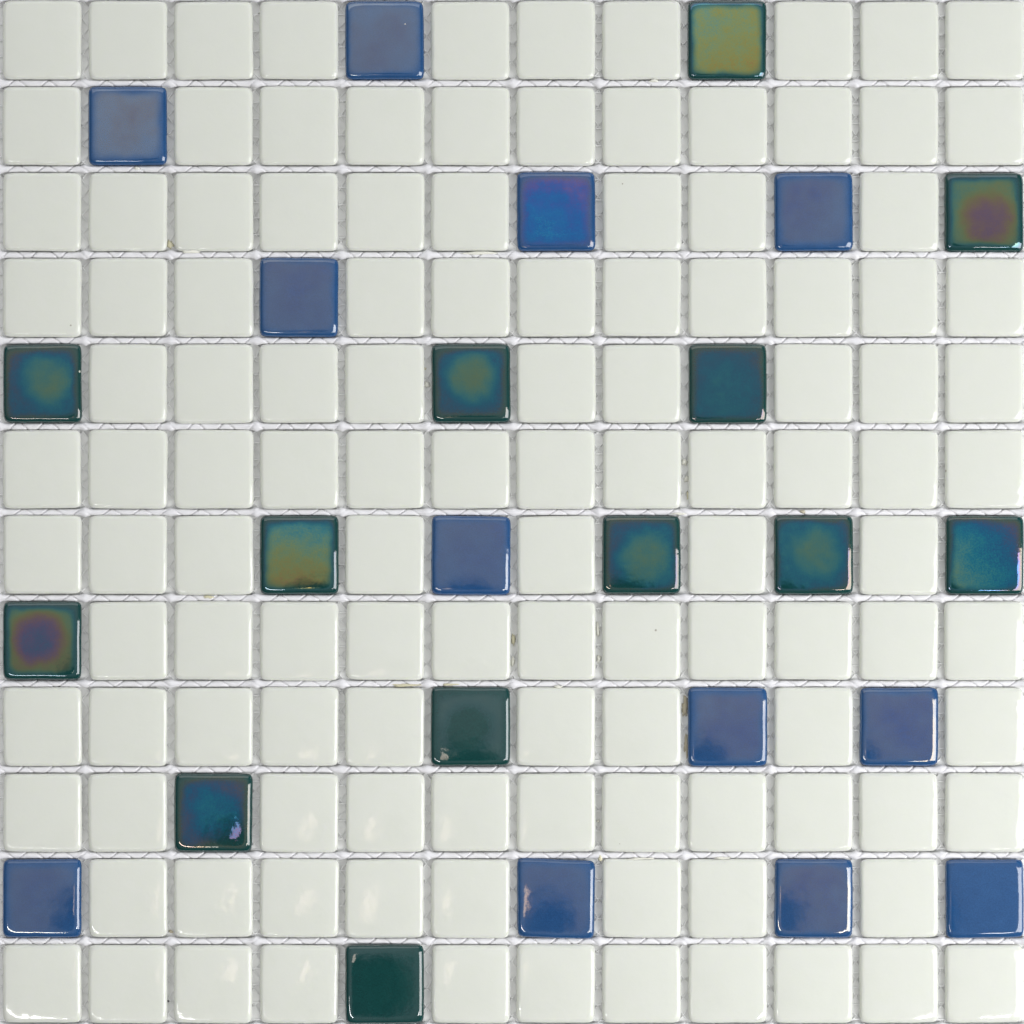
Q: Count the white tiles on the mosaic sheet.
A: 119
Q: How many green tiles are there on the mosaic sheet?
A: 13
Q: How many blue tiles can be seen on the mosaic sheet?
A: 12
